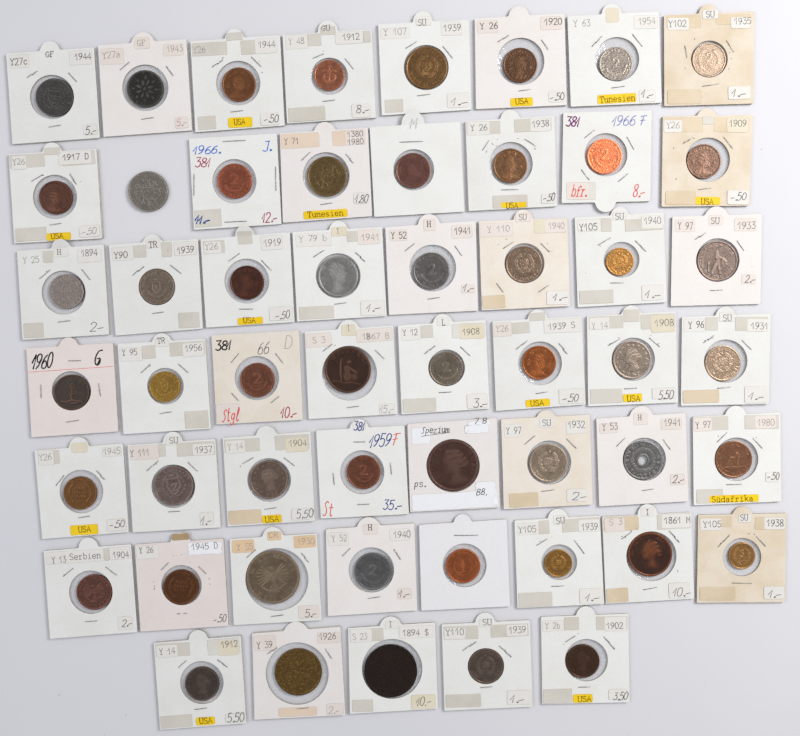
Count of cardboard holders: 52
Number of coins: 53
